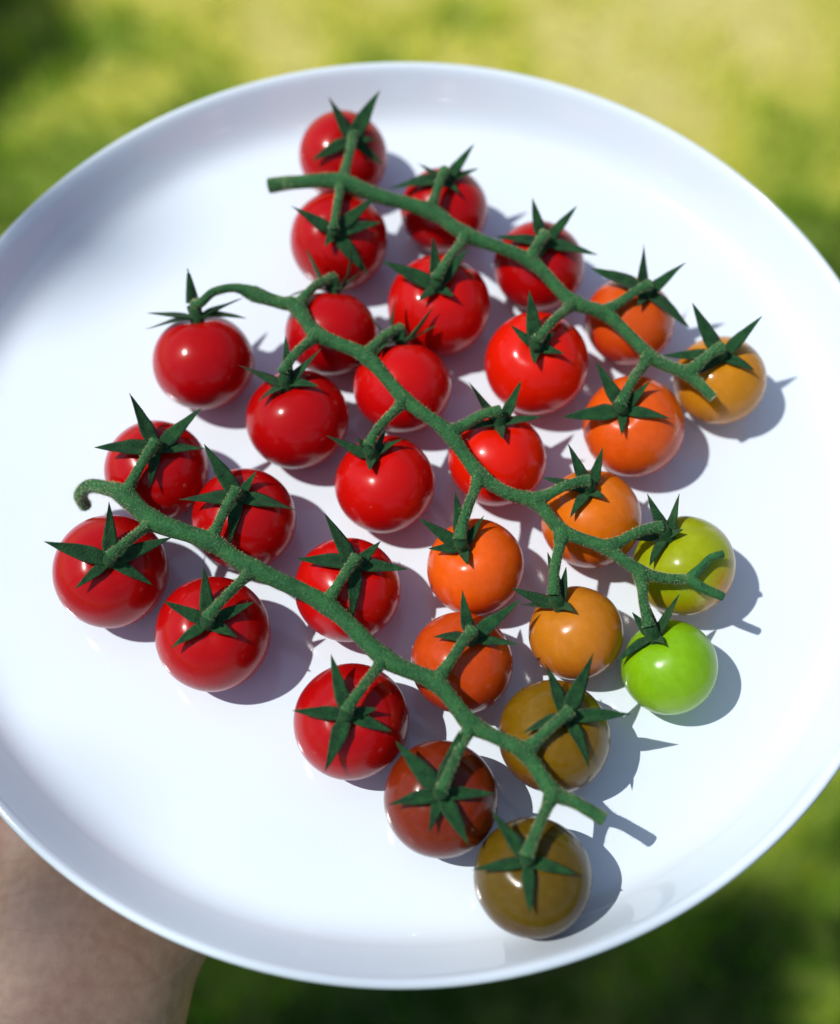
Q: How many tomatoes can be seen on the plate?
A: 30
